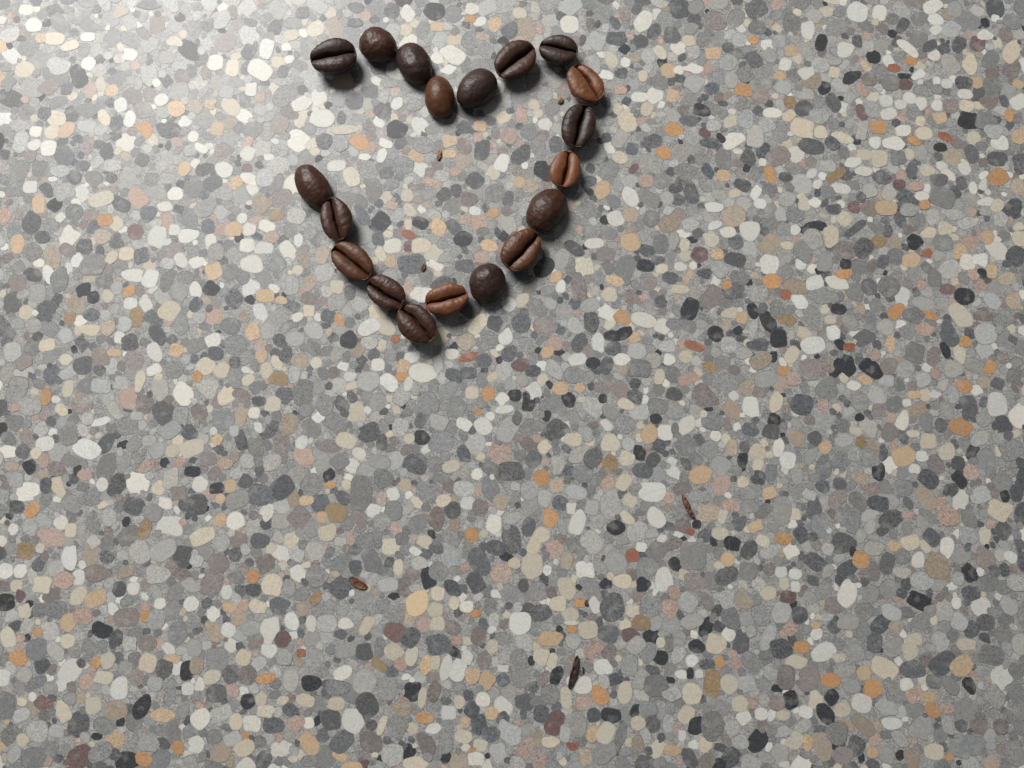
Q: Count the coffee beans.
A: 19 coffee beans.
